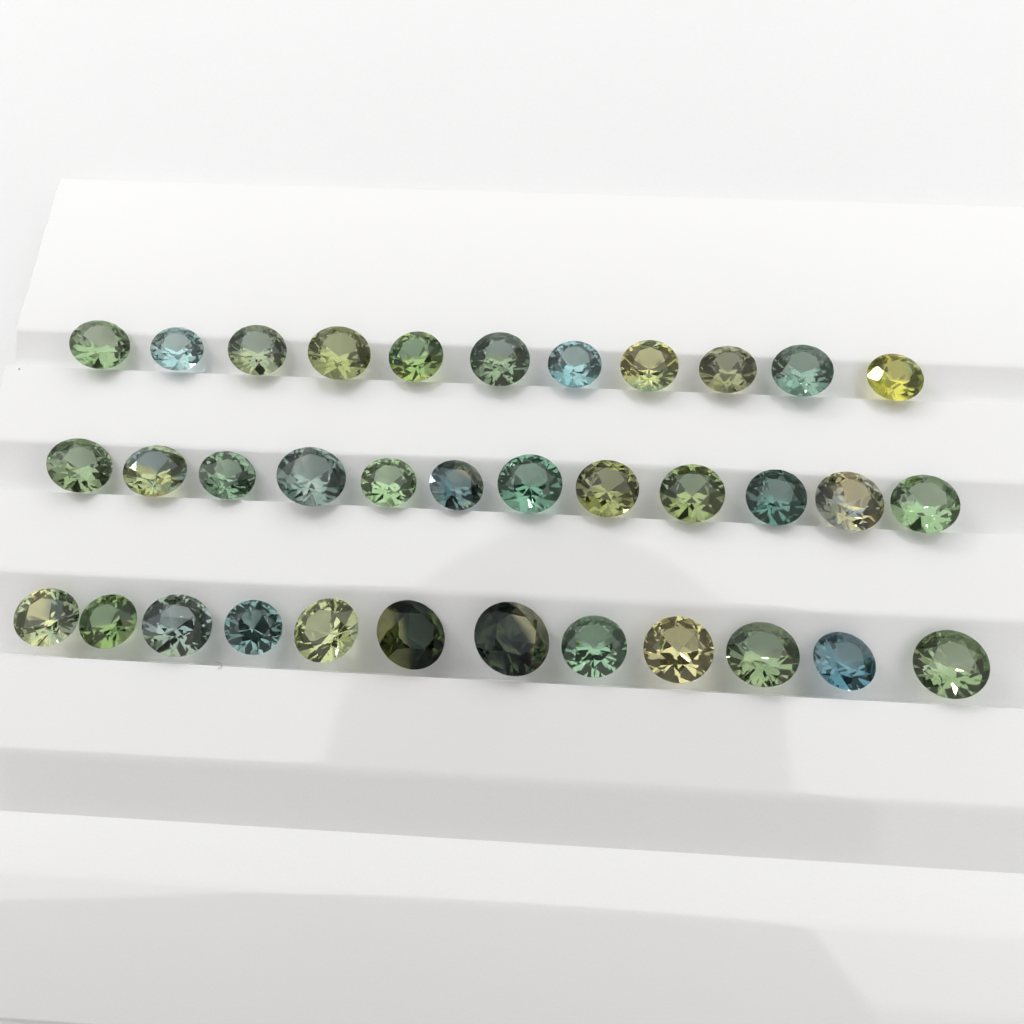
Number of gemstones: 35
